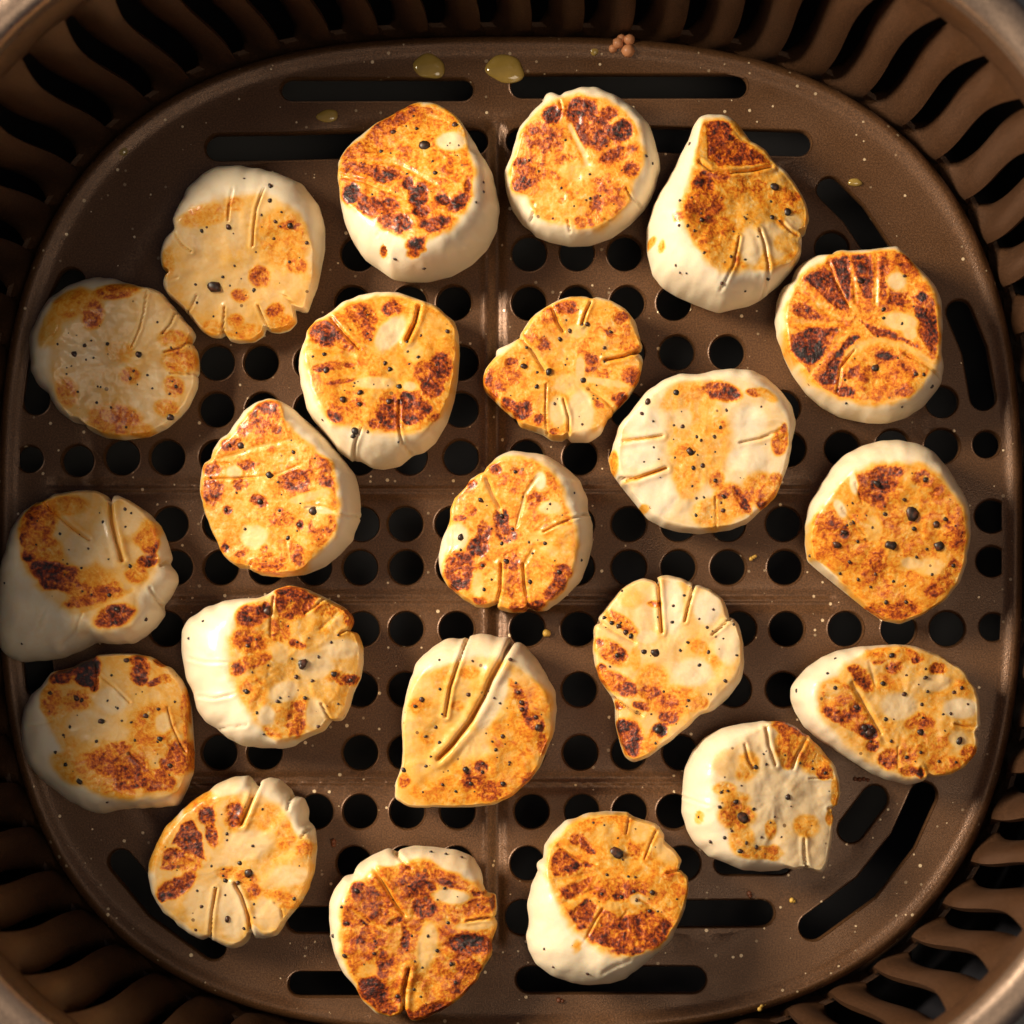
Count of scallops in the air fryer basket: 22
